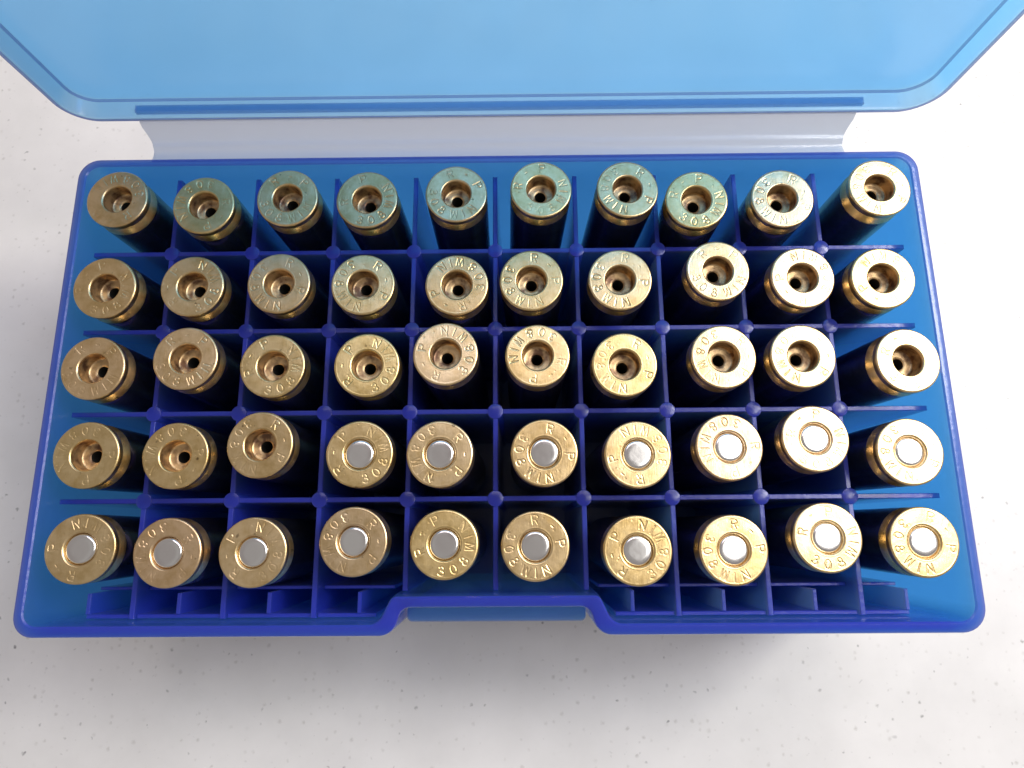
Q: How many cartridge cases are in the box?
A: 50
